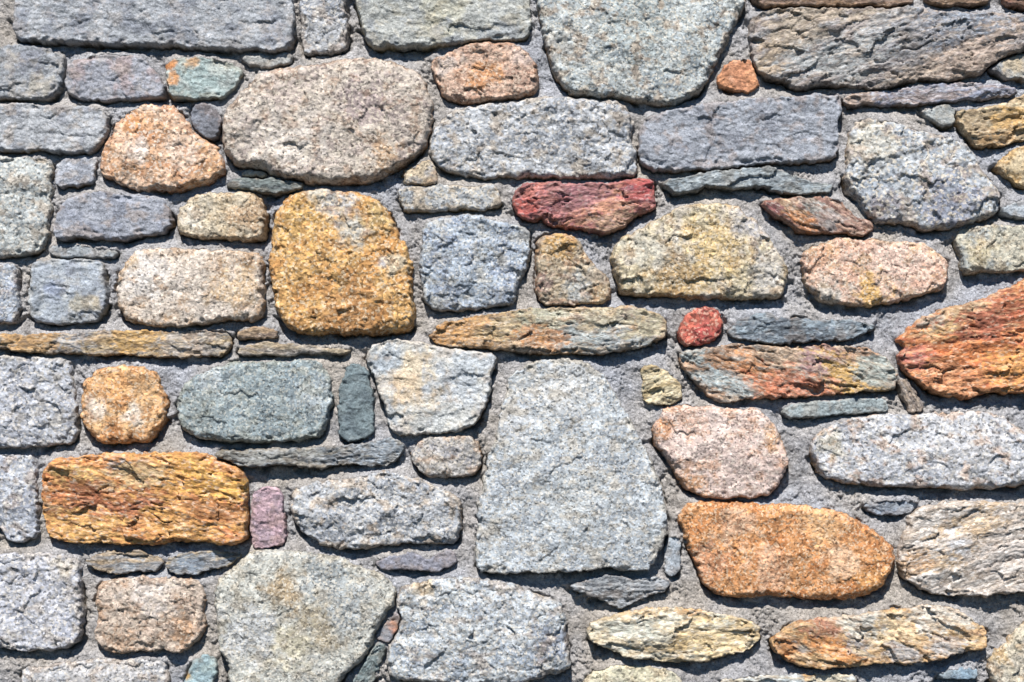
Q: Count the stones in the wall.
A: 95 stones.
